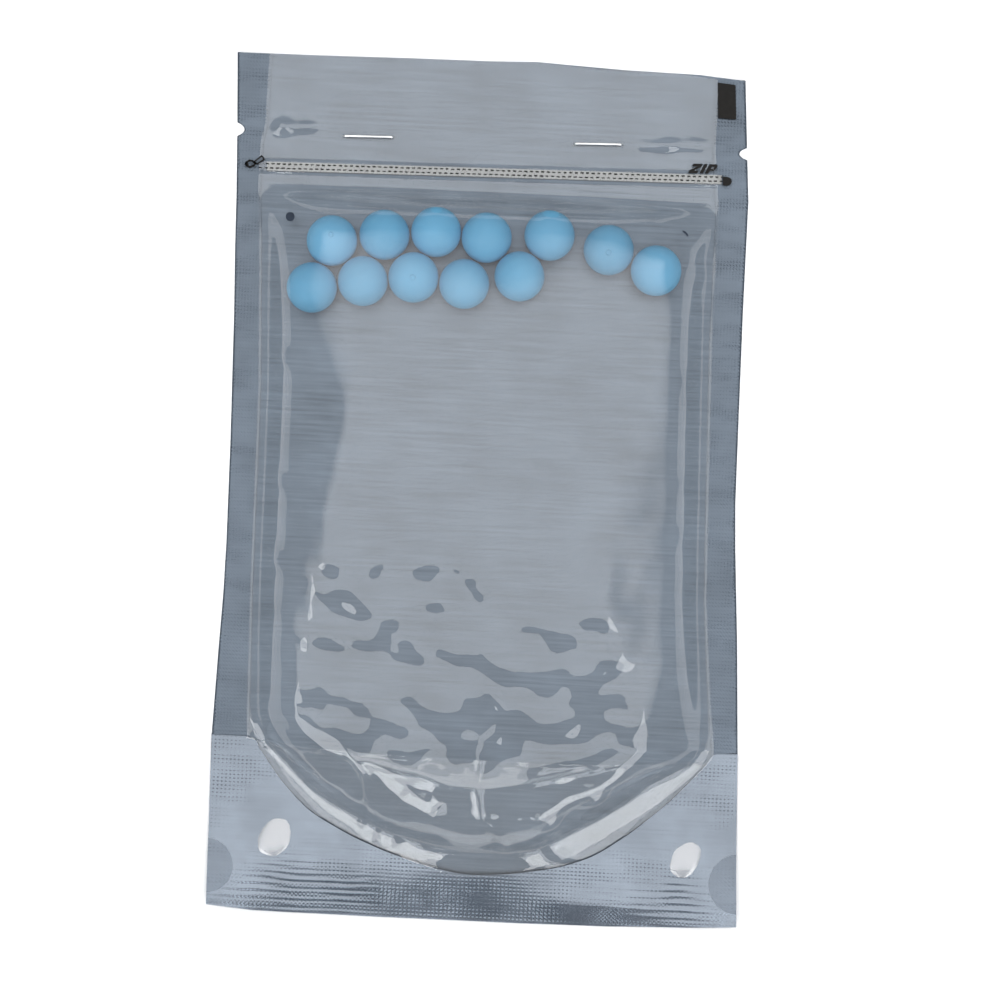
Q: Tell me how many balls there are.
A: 12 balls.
